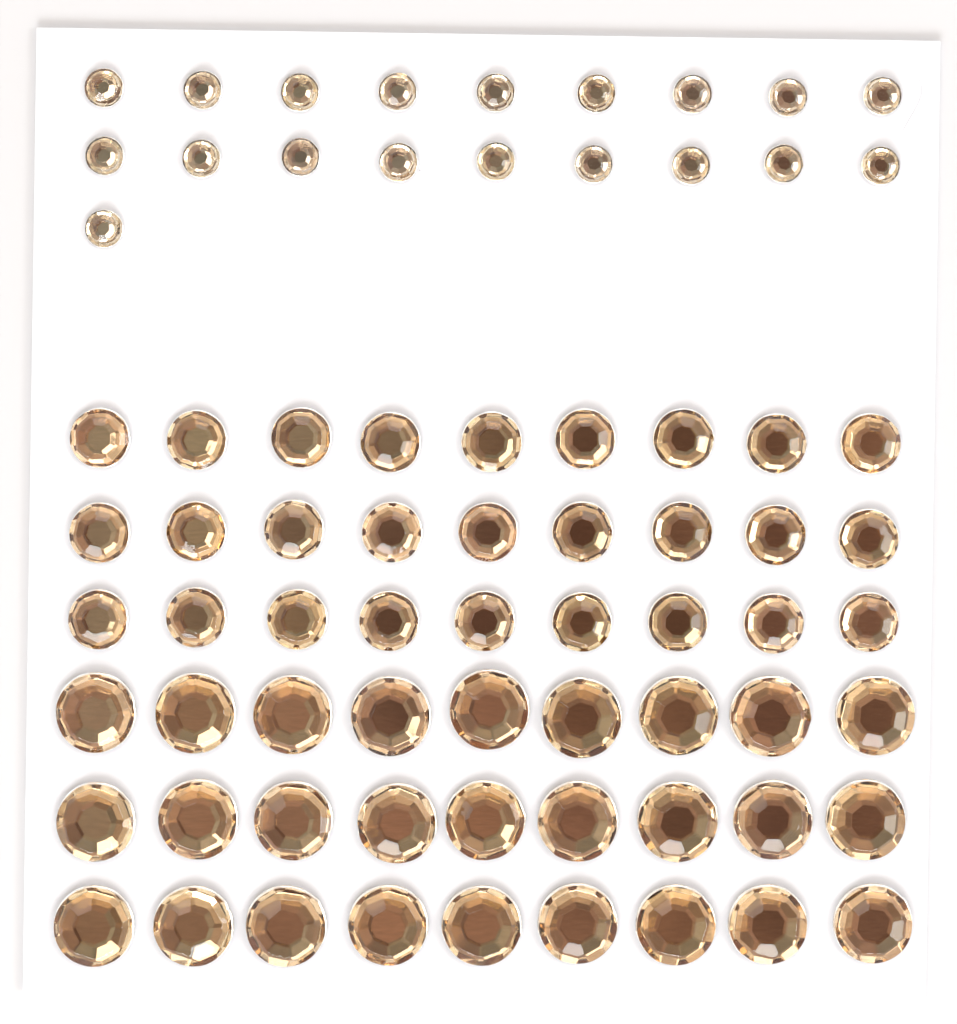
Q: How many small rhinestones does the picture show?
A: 19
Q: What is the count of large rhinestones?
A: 27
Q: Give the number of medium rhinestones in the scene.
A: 27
